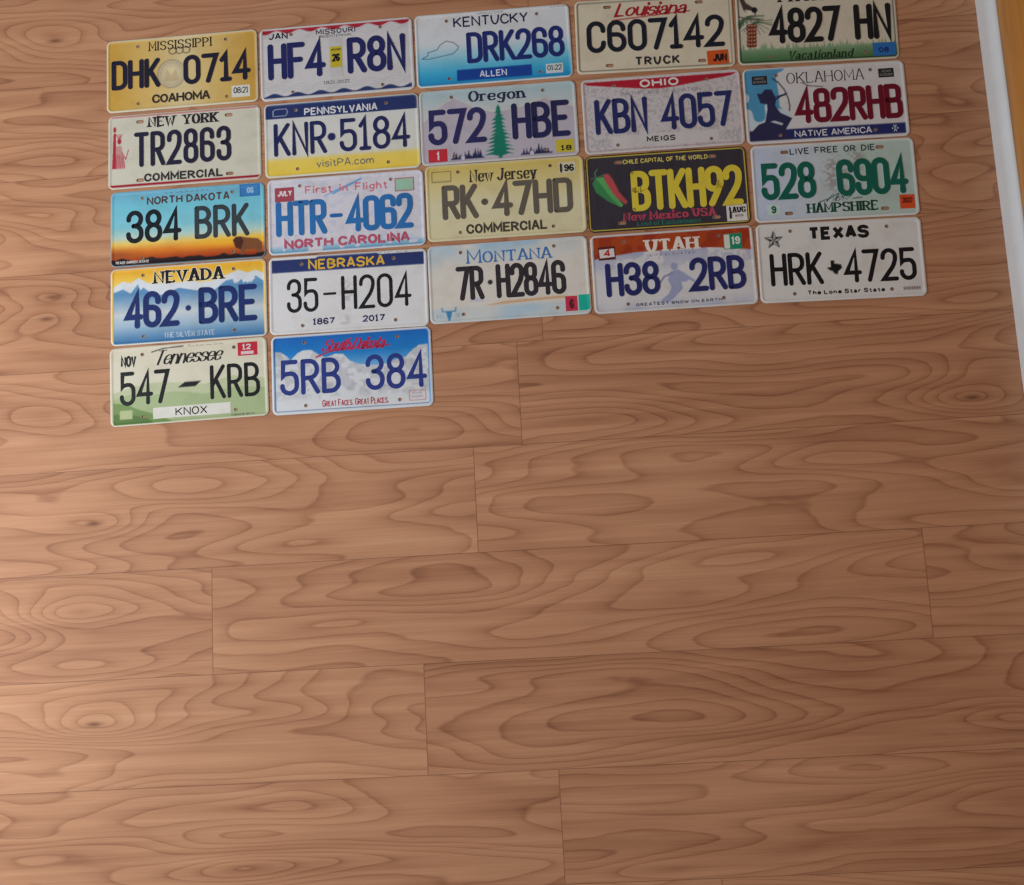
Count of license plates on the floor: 22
